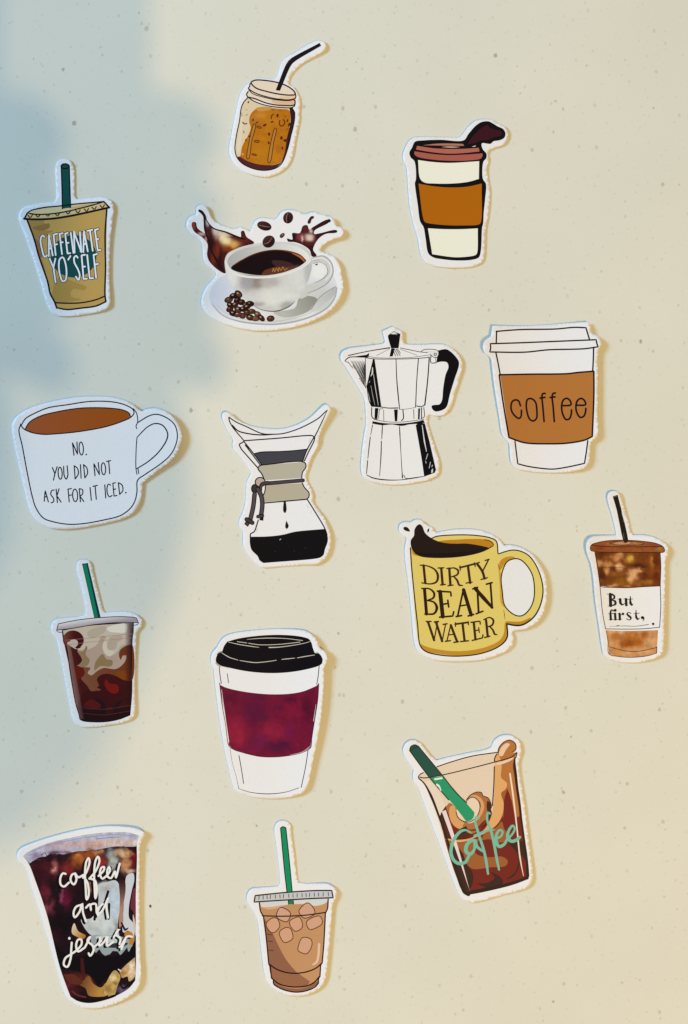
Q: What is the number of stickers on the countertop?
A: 15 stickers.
